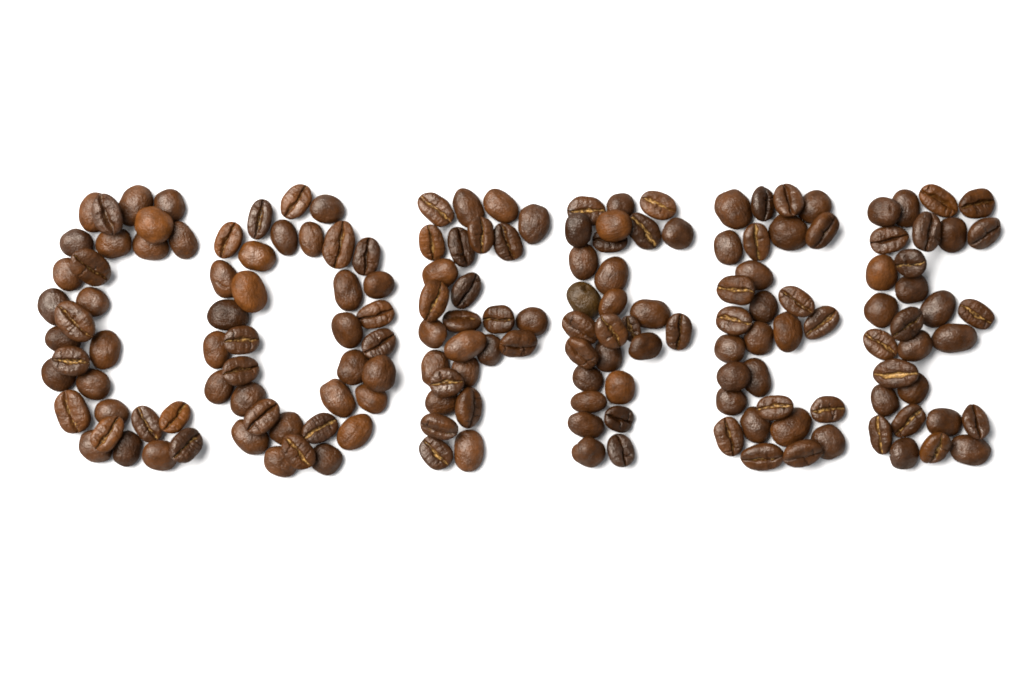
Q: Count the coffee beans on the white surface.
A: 171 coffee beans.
